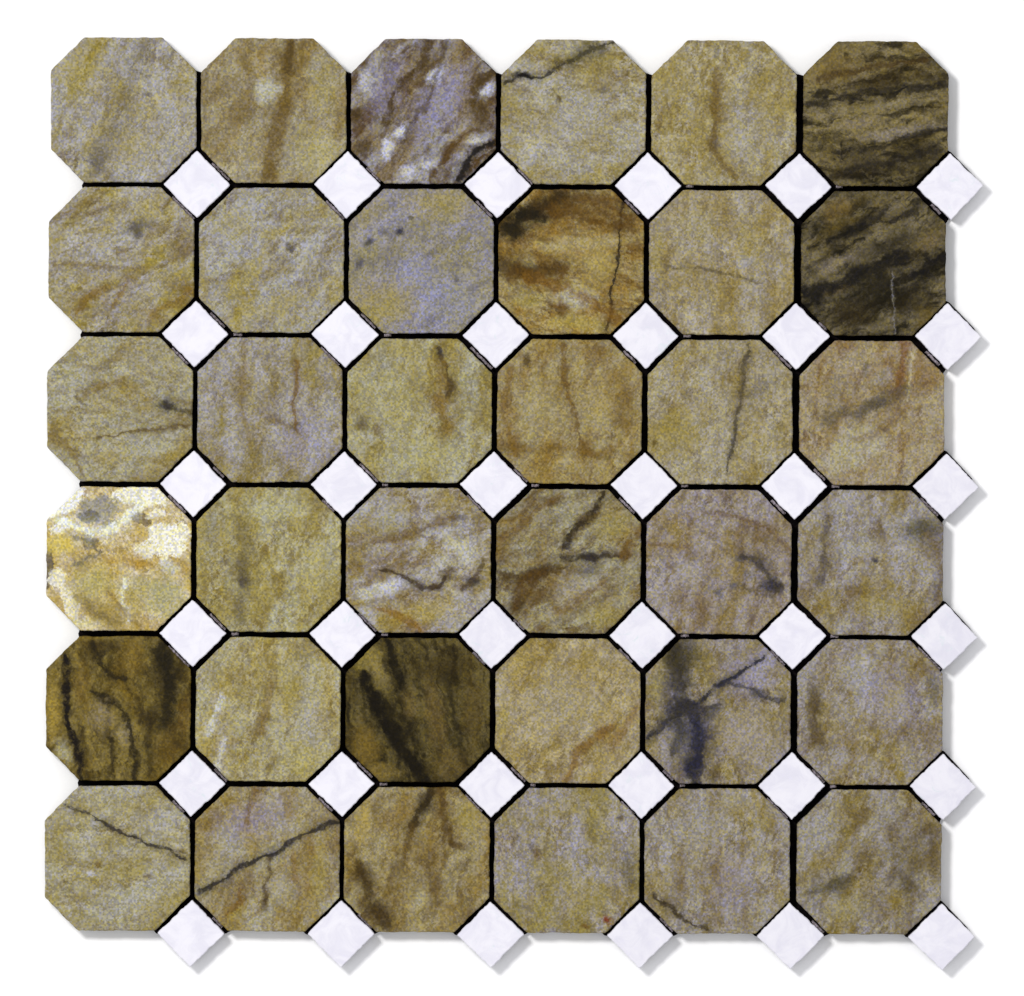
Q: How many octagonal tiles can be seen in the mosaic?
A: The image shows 36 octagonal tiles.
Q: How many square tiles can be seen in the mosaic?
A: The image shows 36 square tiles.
